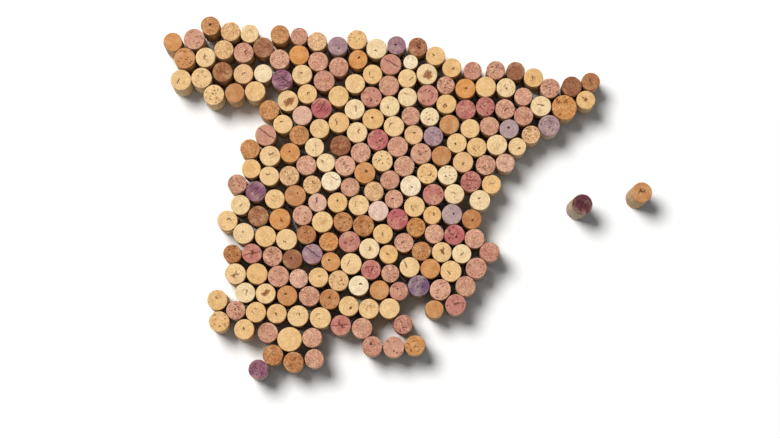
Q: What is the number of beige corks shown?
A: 101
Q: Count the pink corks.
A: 71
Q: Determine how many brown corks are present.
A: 45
